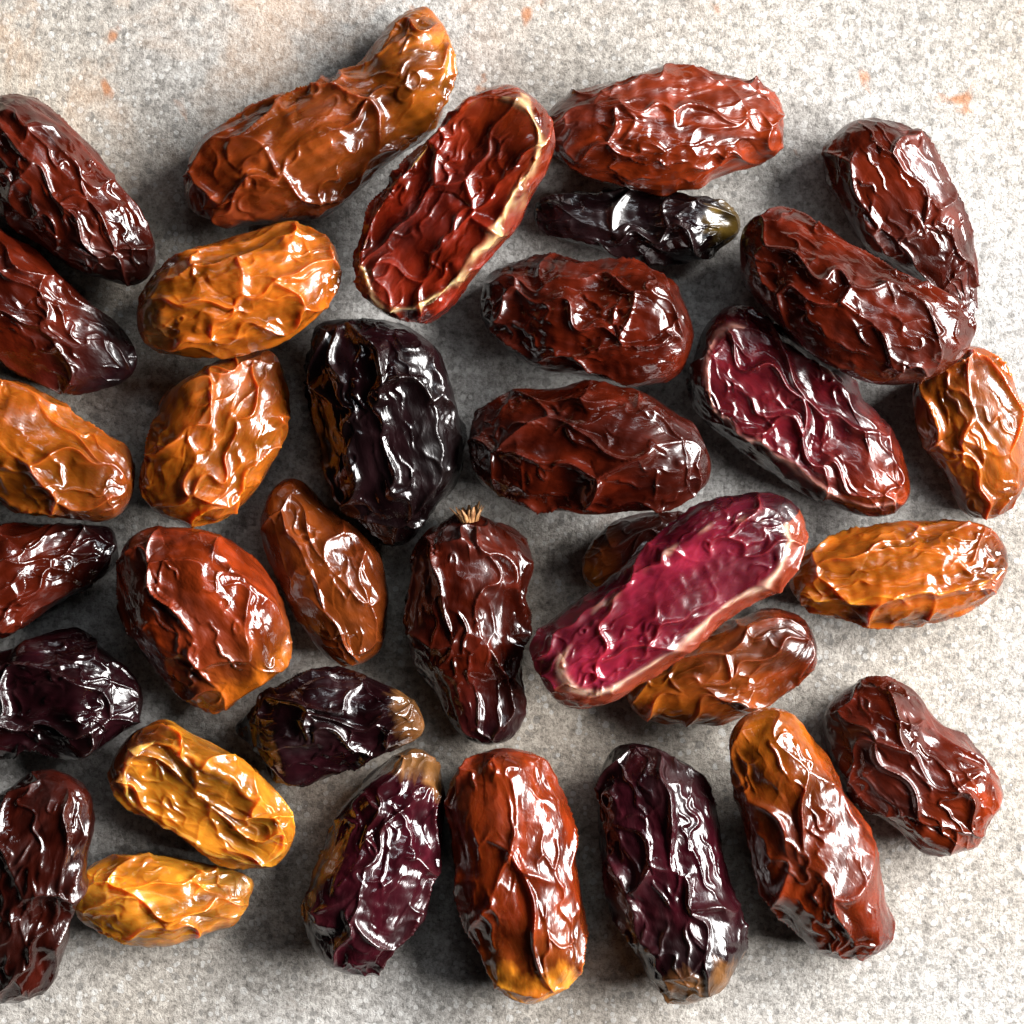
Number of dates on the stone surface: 34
